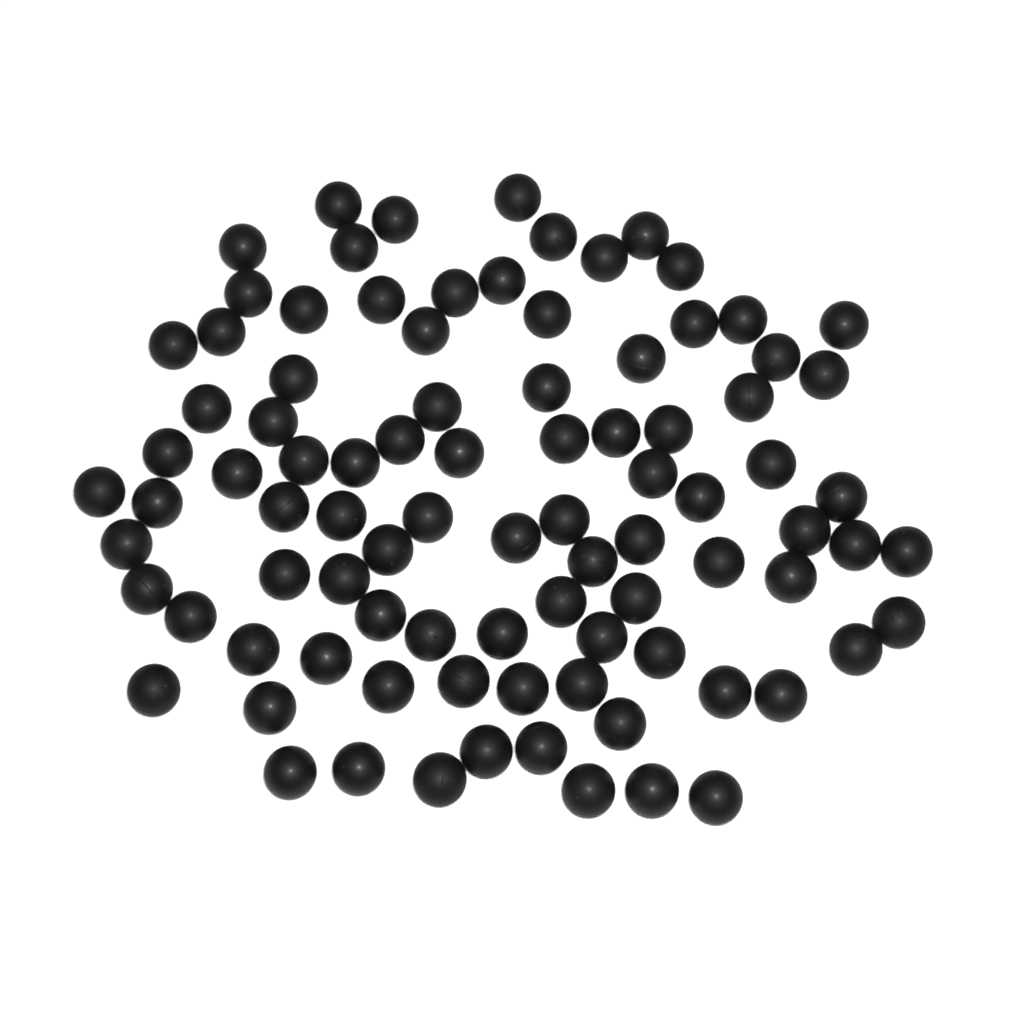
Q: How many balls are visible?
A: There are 91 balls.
